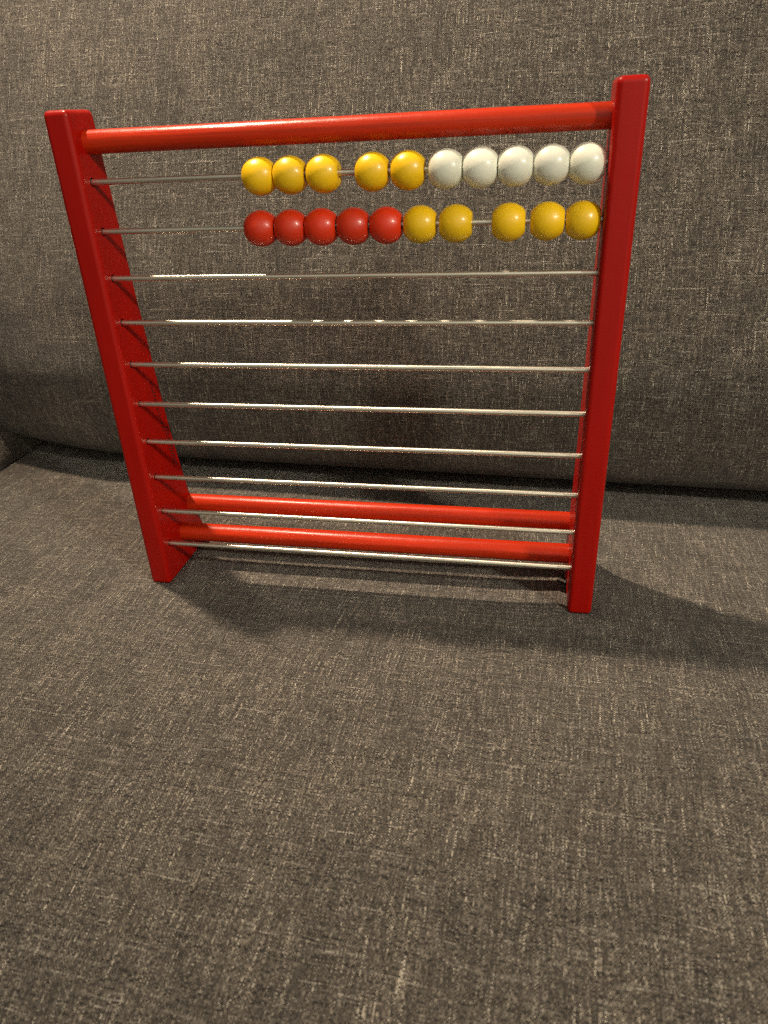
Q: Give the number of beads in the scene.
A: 20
